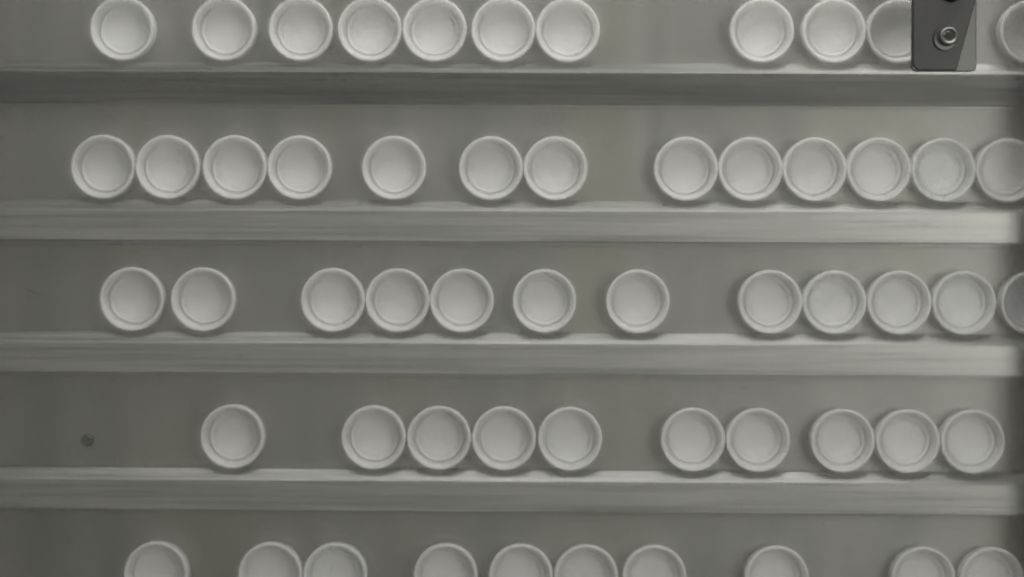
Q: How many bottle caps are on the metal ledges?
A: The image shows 56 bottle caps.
